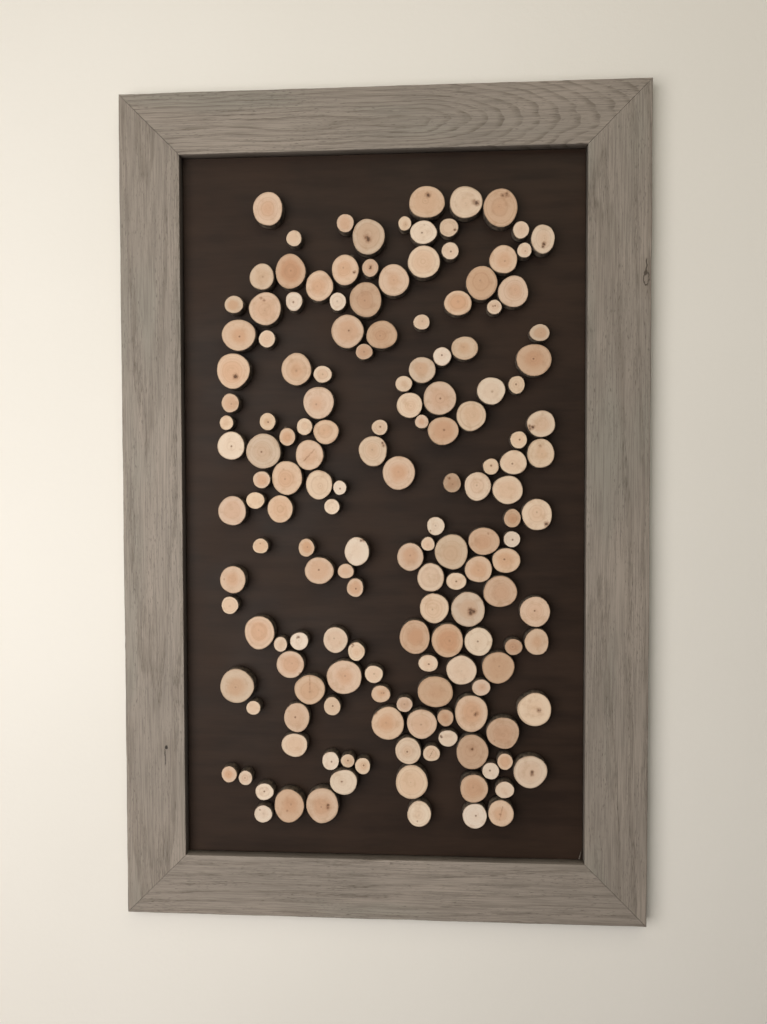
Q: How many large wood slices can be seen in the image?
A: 93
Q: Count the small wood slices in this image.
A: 68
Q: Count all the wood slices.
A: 161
